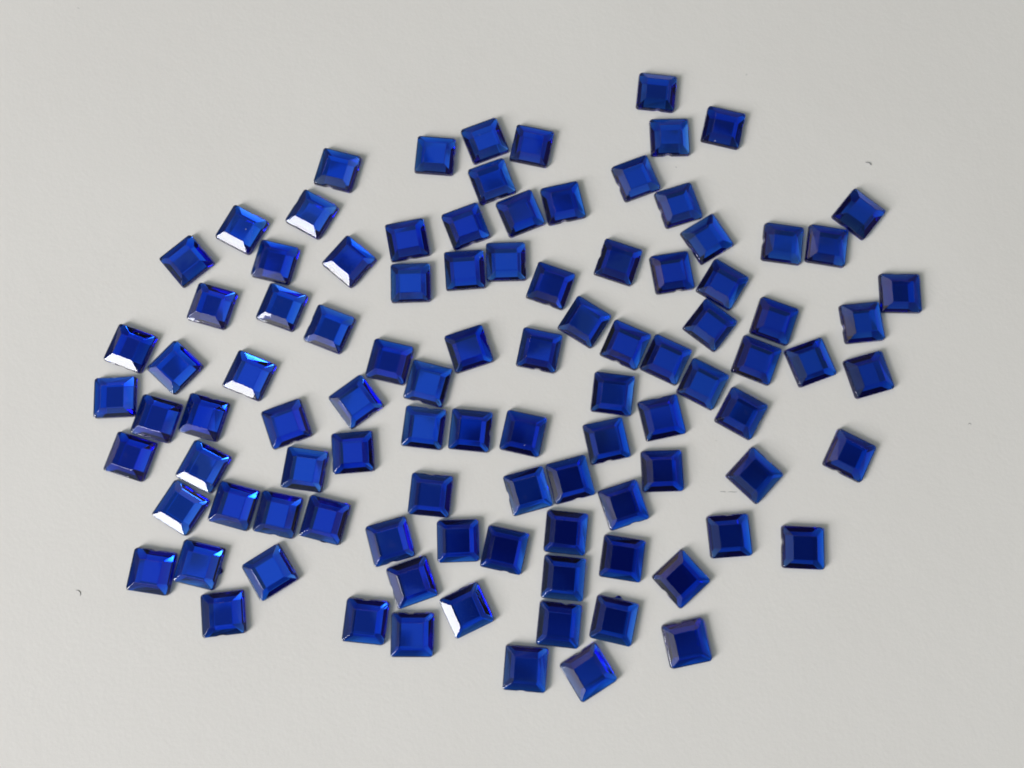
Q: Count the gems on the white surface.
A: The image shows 100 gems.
